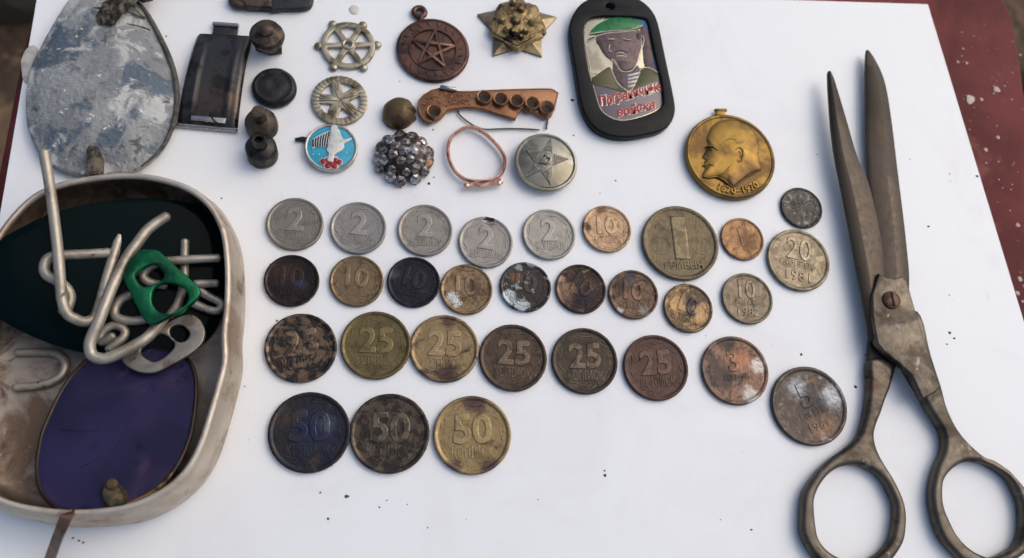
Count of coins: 30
